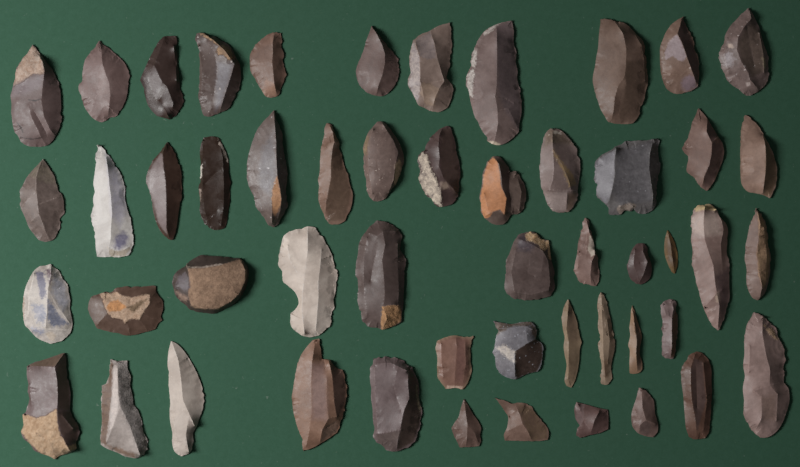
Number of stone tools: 52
